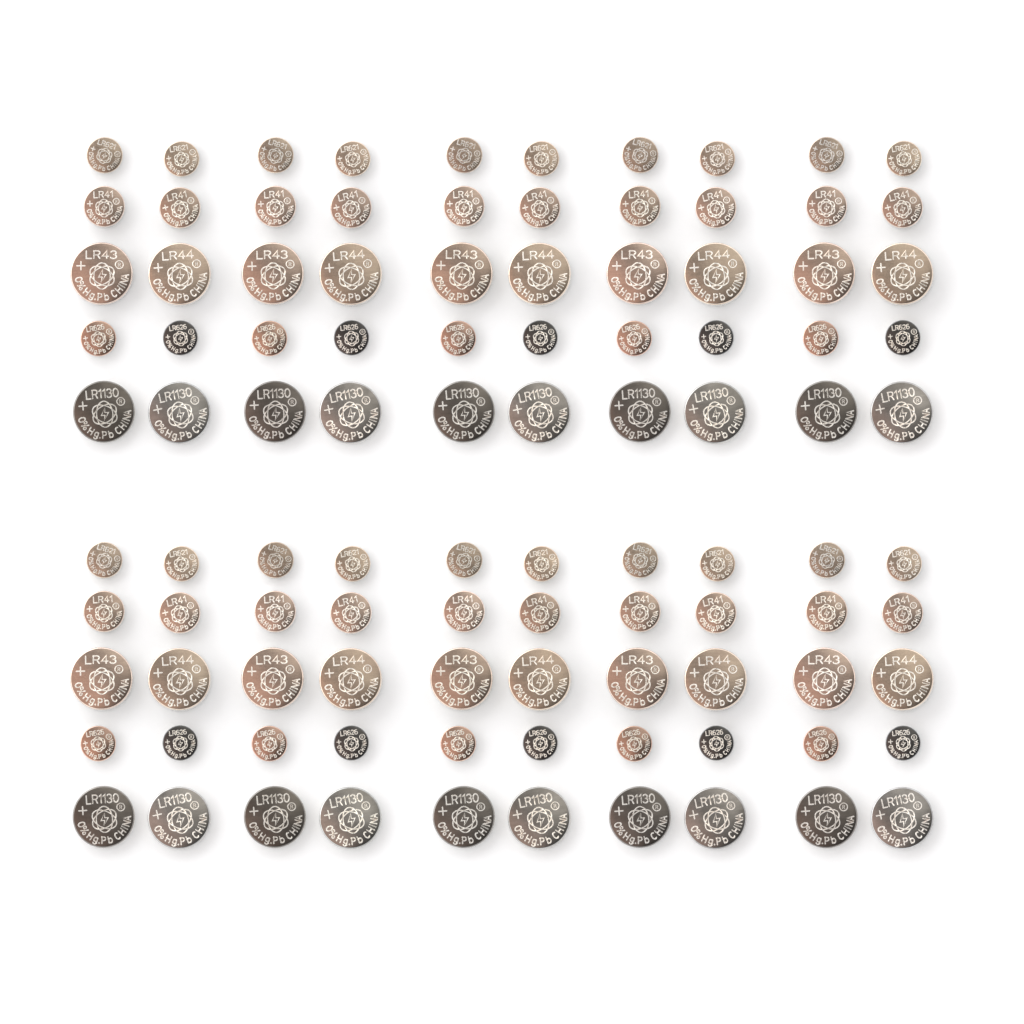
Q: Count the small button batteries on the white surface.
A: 60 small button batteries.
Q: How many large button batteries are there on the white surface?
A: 40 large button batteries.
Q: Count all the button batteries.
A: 100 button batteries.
